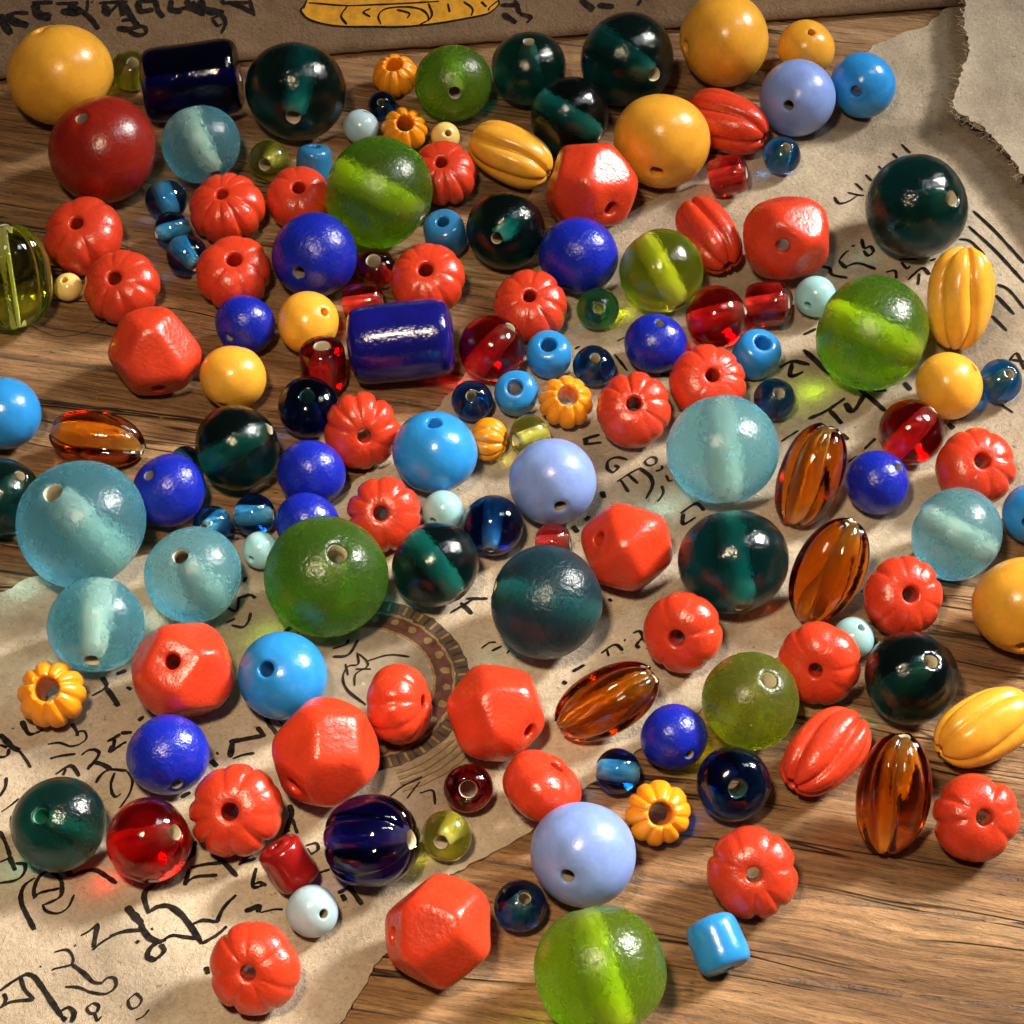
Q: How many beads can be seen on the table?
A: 152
